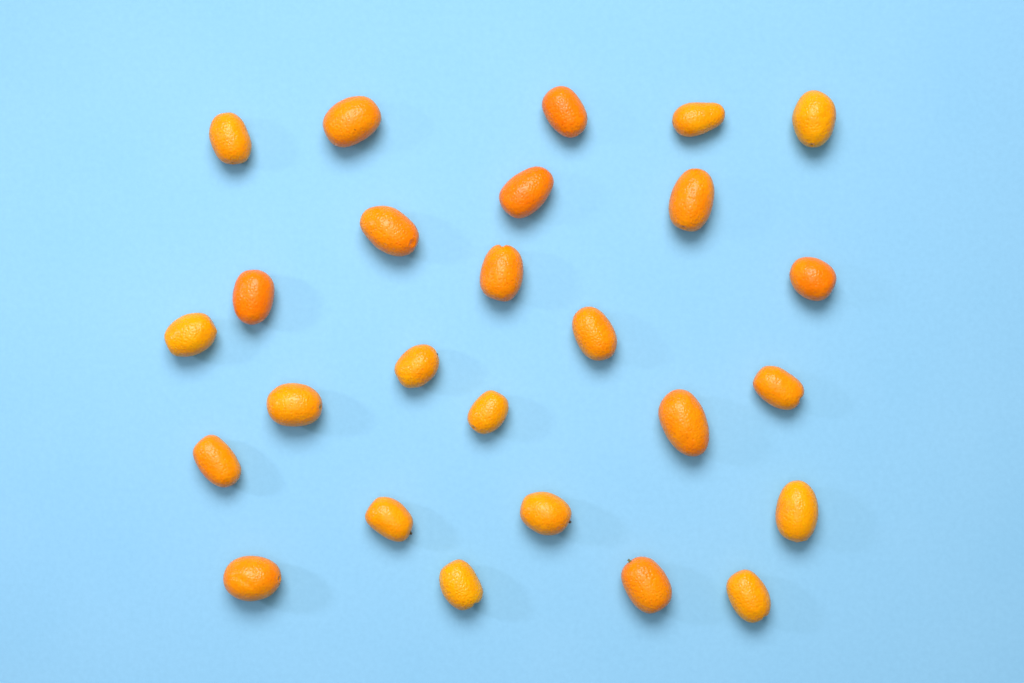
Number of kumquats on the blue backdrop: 26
